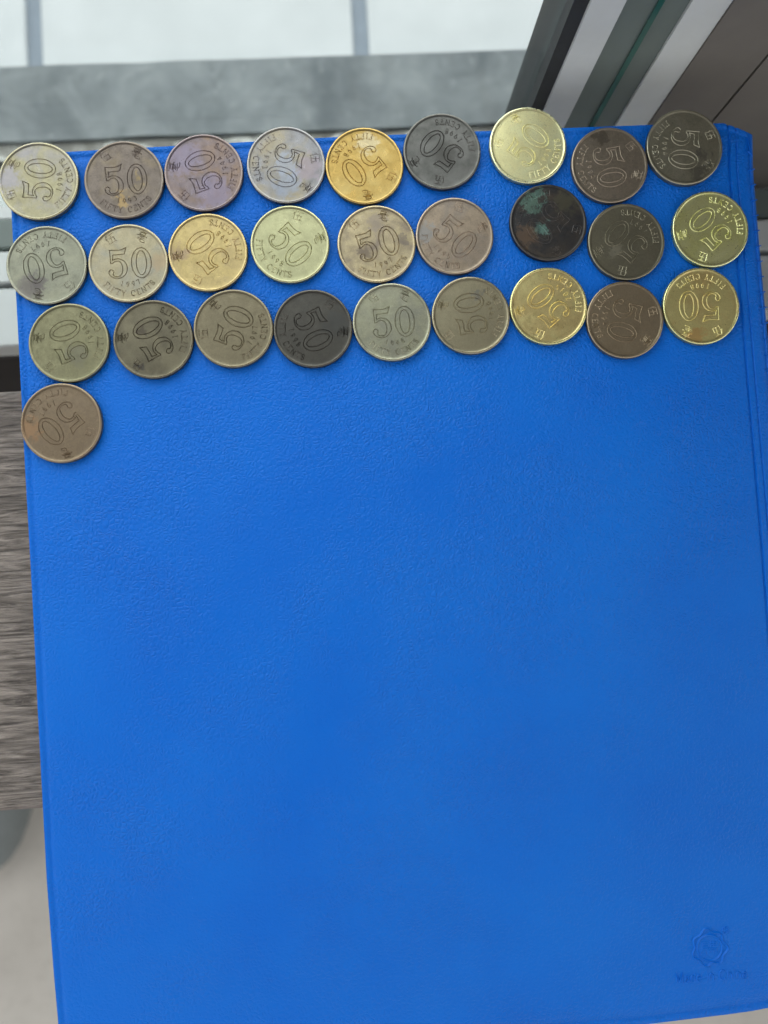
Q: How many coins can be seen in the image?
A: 28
